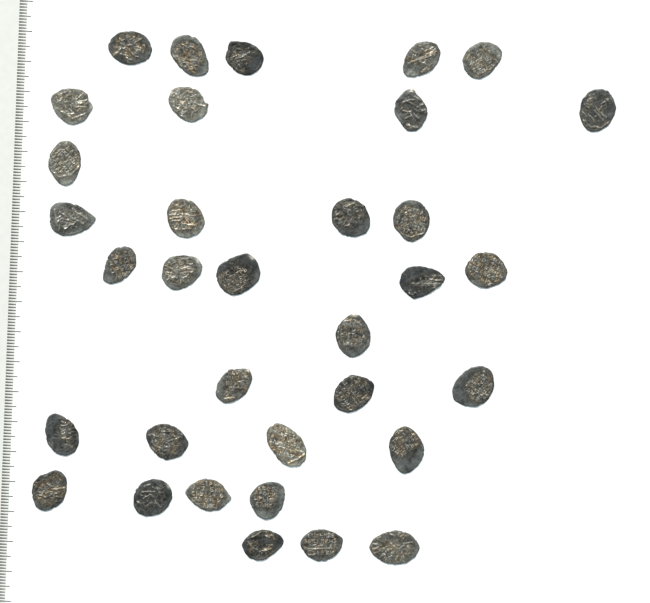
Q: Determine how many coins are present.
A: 34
